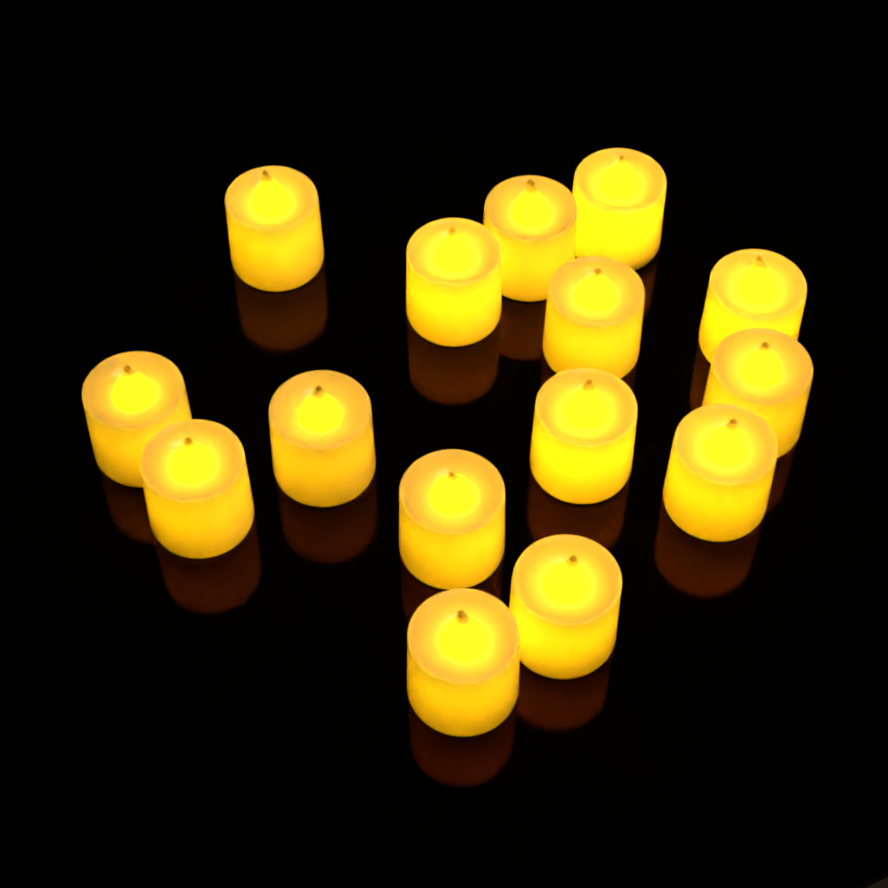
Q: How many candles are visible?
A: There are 15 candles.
